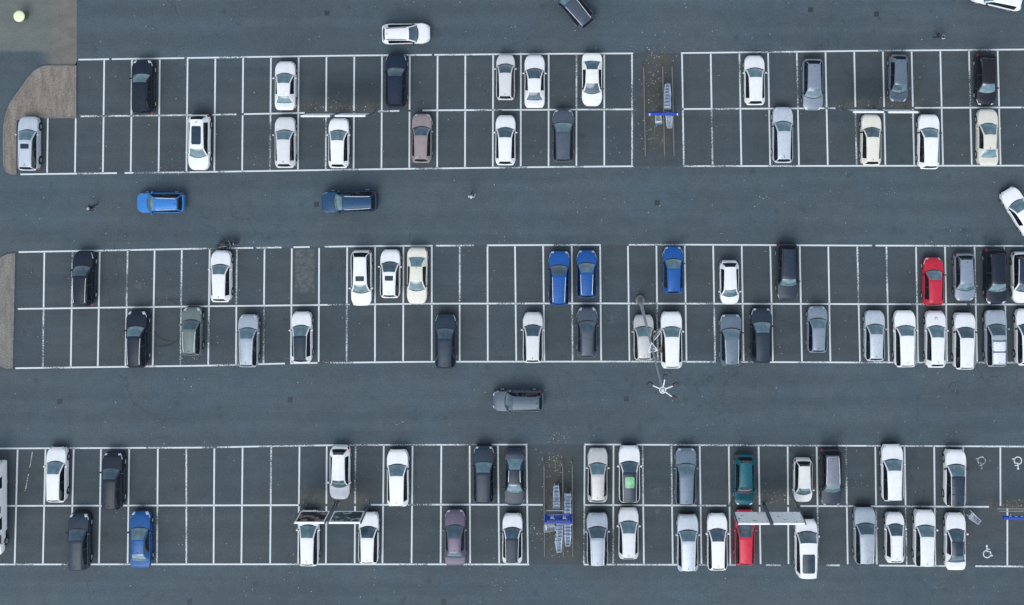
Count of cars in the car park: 90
